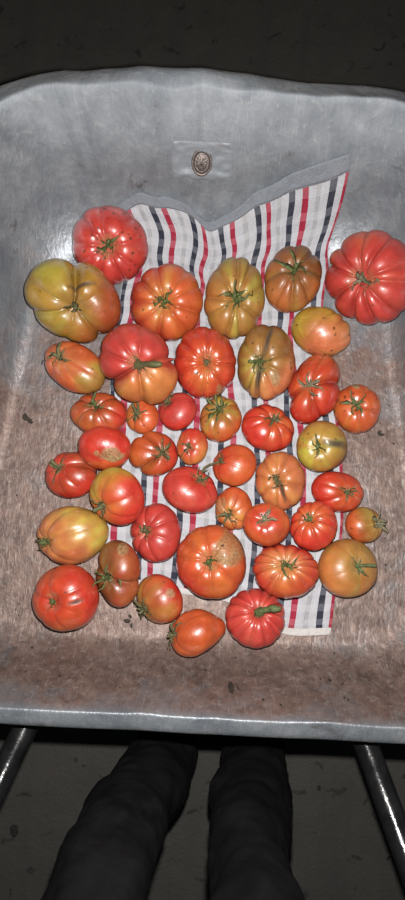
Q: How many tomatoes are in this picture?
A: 42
